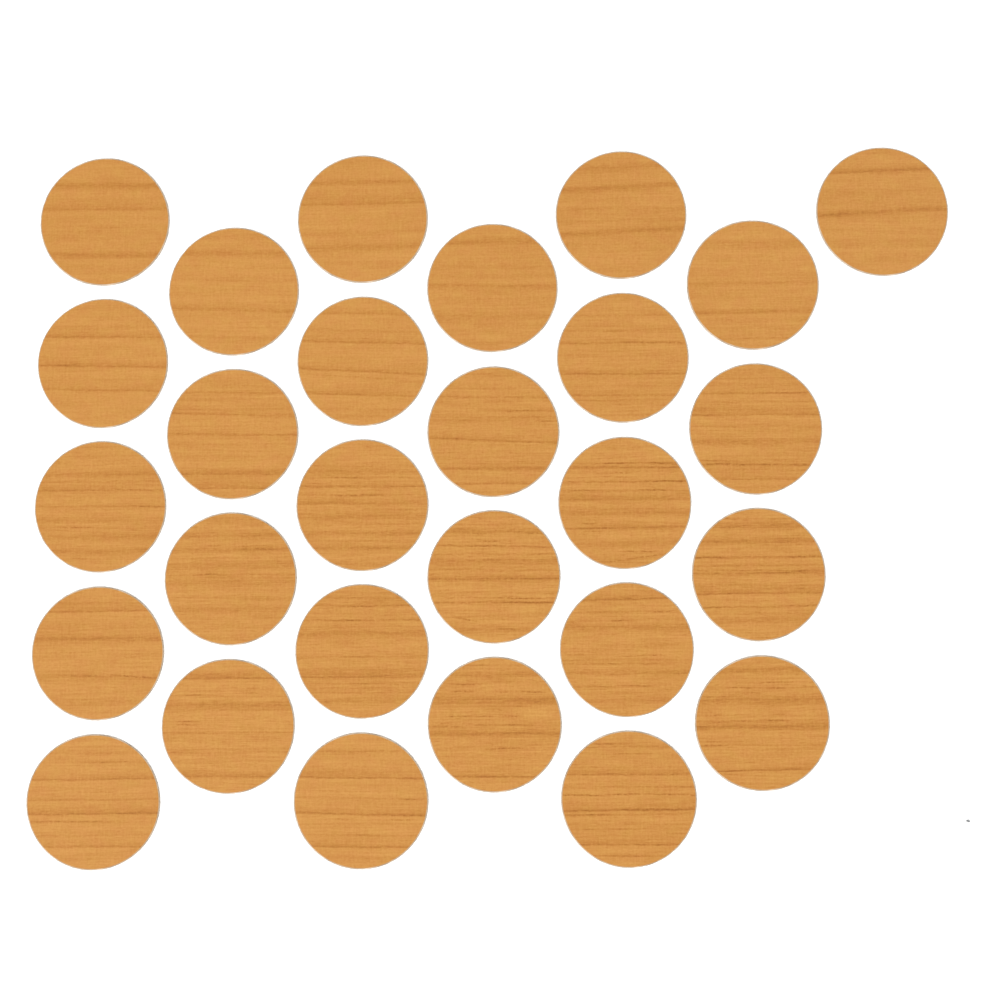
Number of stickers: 28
